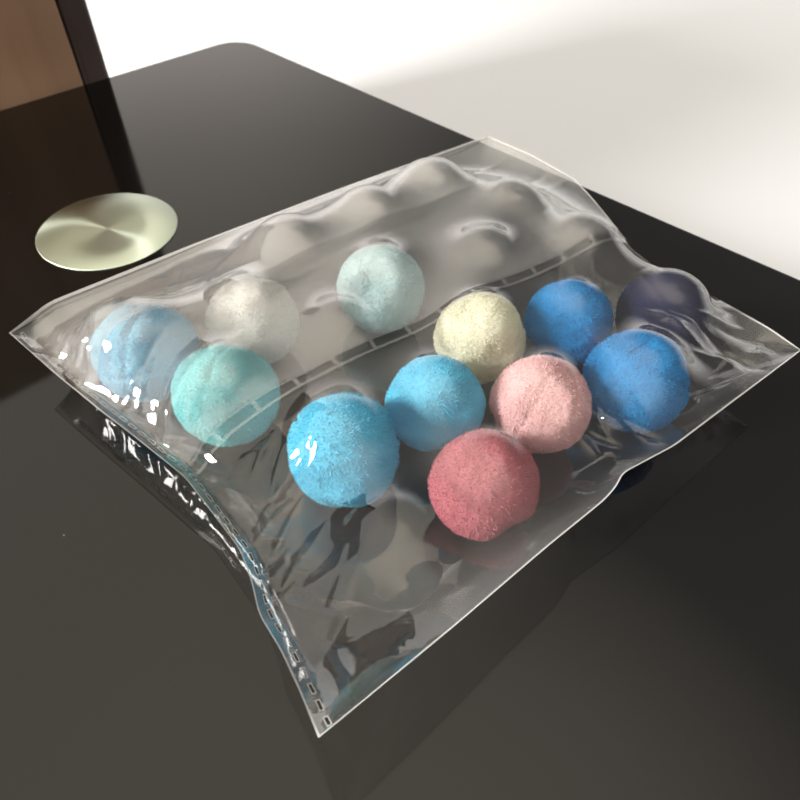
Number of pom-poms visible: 12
